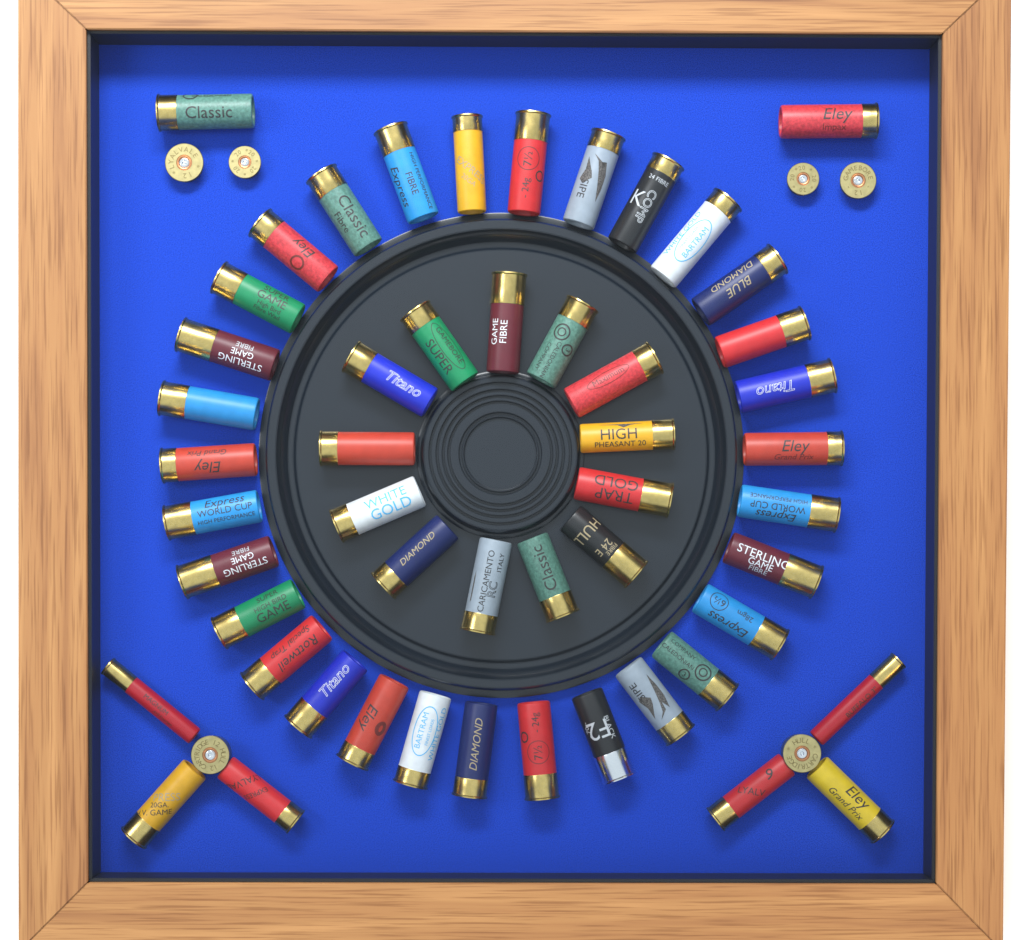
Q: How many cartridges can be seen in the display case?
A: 52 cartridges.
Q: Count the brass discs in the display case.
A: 6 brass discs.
